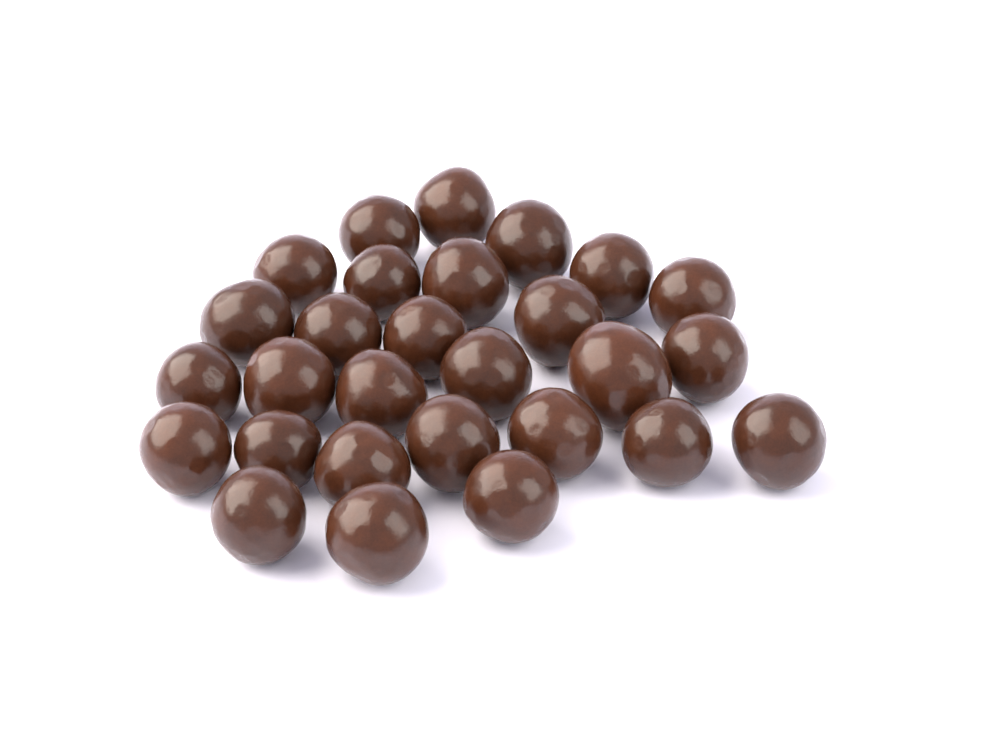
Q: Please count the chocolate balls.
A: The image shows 28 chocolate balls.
